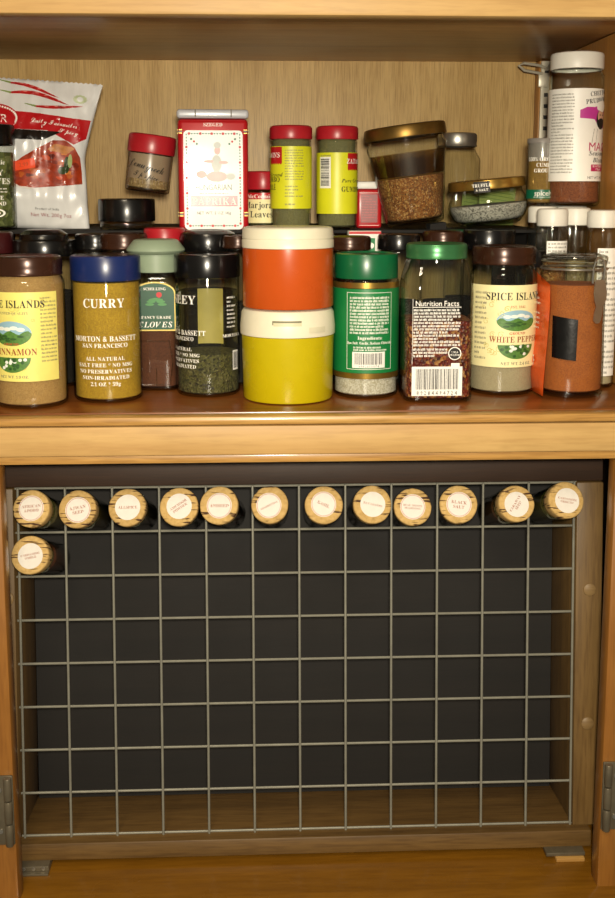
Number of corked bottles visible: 13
